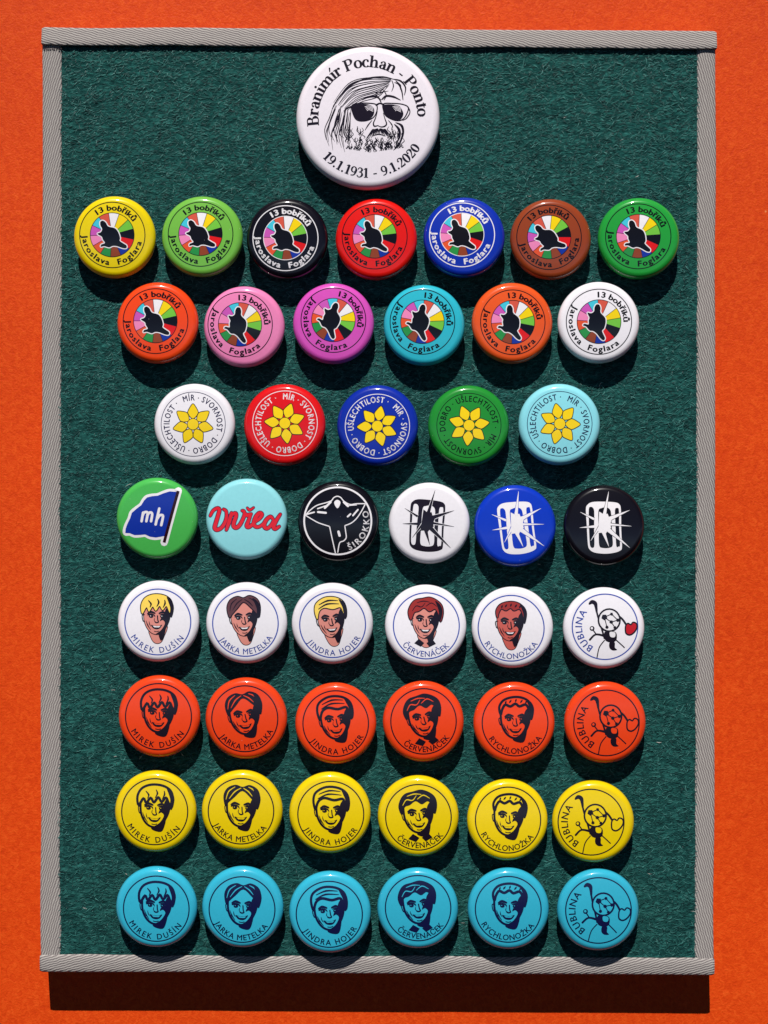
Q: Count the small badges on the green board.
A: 48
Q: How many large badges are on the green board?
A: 1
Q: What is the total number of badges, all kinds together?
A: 49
